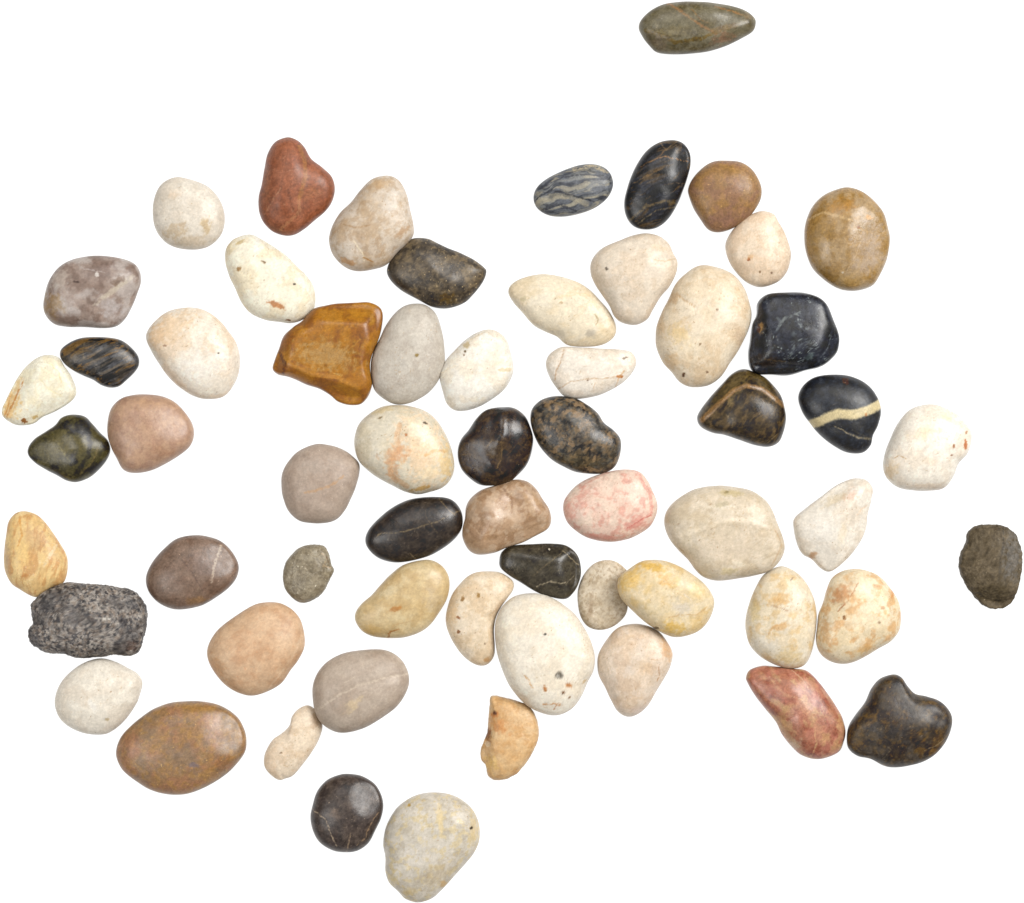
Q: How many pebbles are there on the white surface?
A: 61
